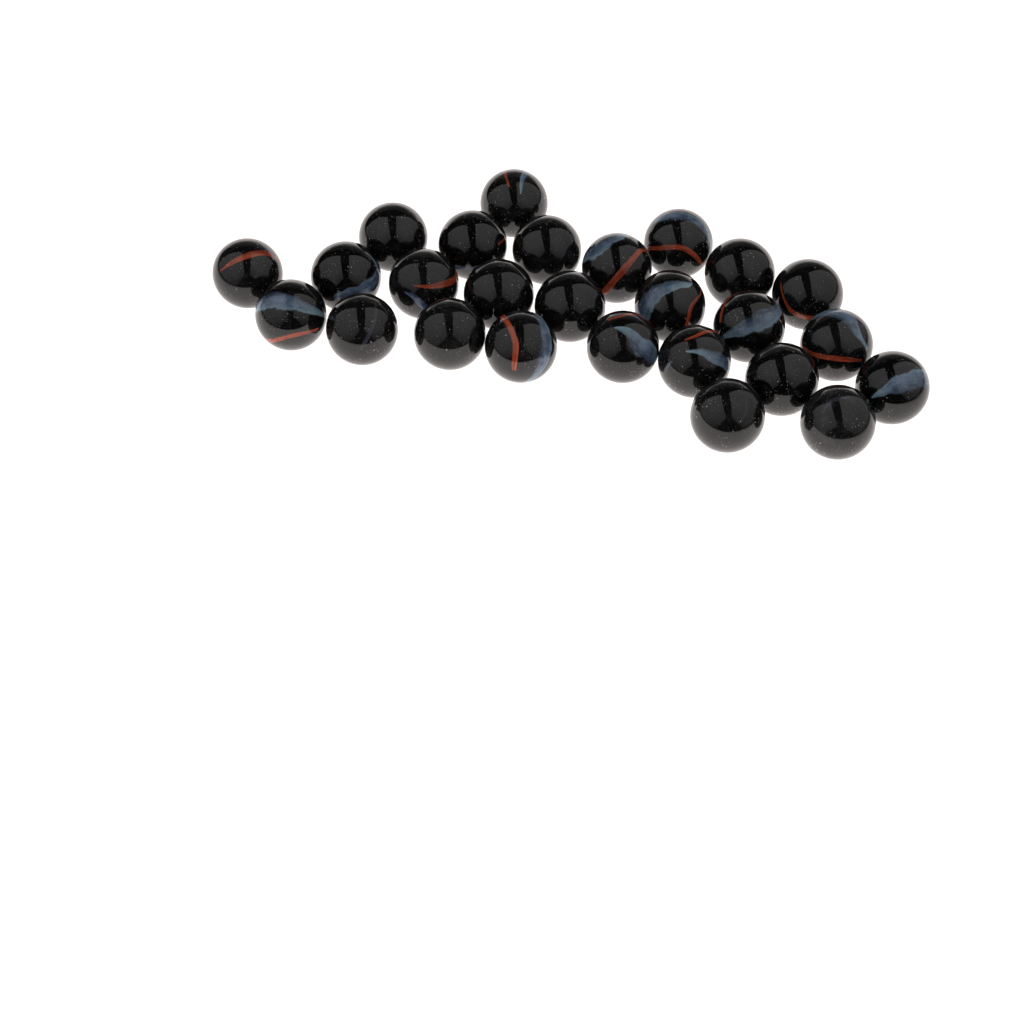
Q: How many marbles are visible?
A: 26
